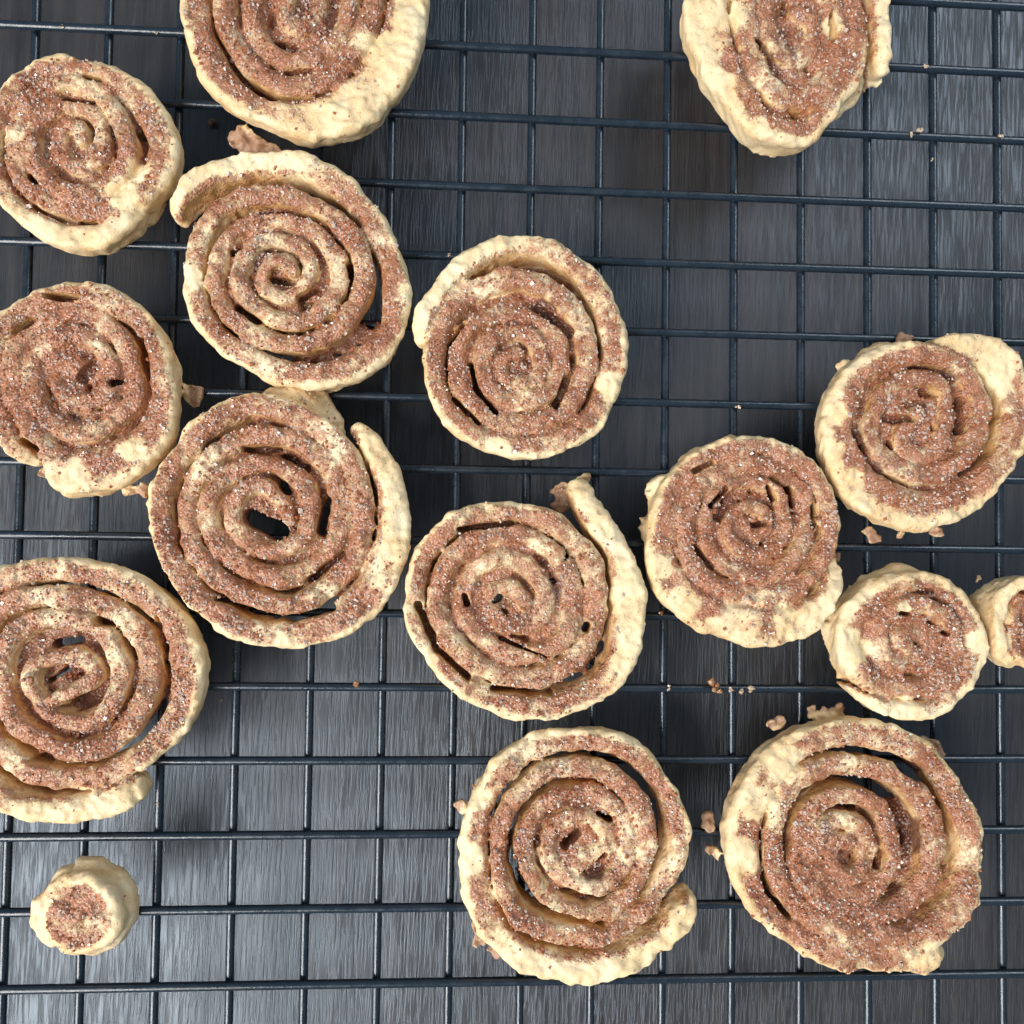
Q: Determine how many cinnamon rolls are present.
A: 16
